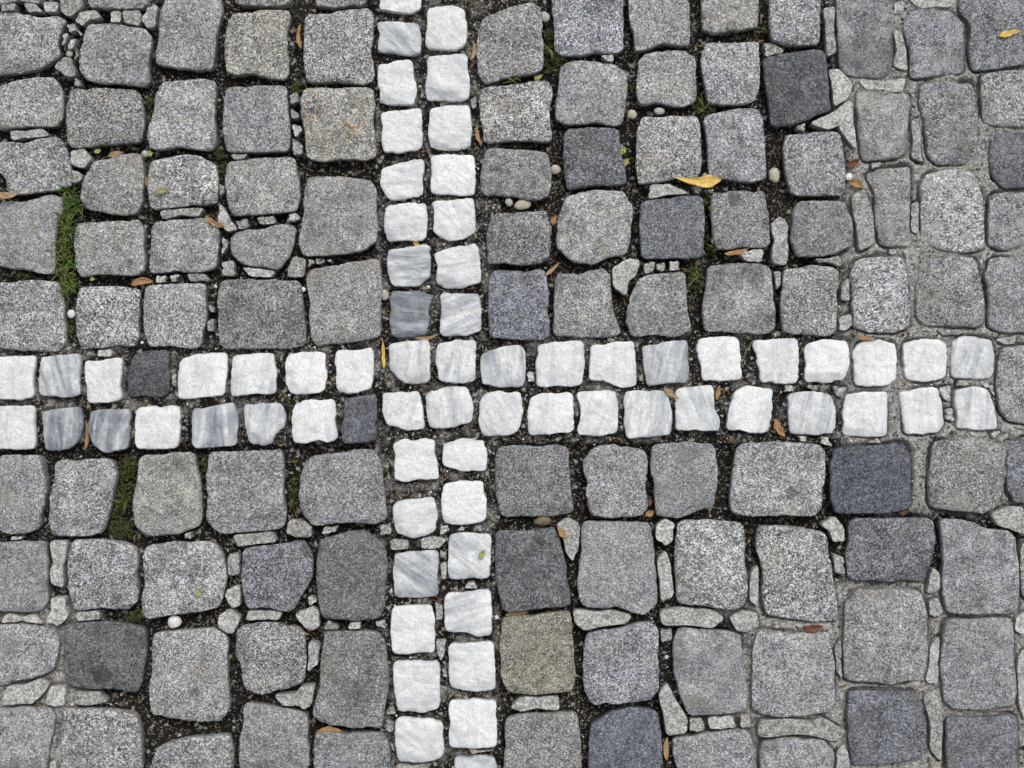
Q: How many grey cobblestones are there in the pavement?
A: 113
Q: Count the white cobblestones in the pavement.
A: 66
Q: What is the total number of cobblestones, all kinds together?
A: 179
